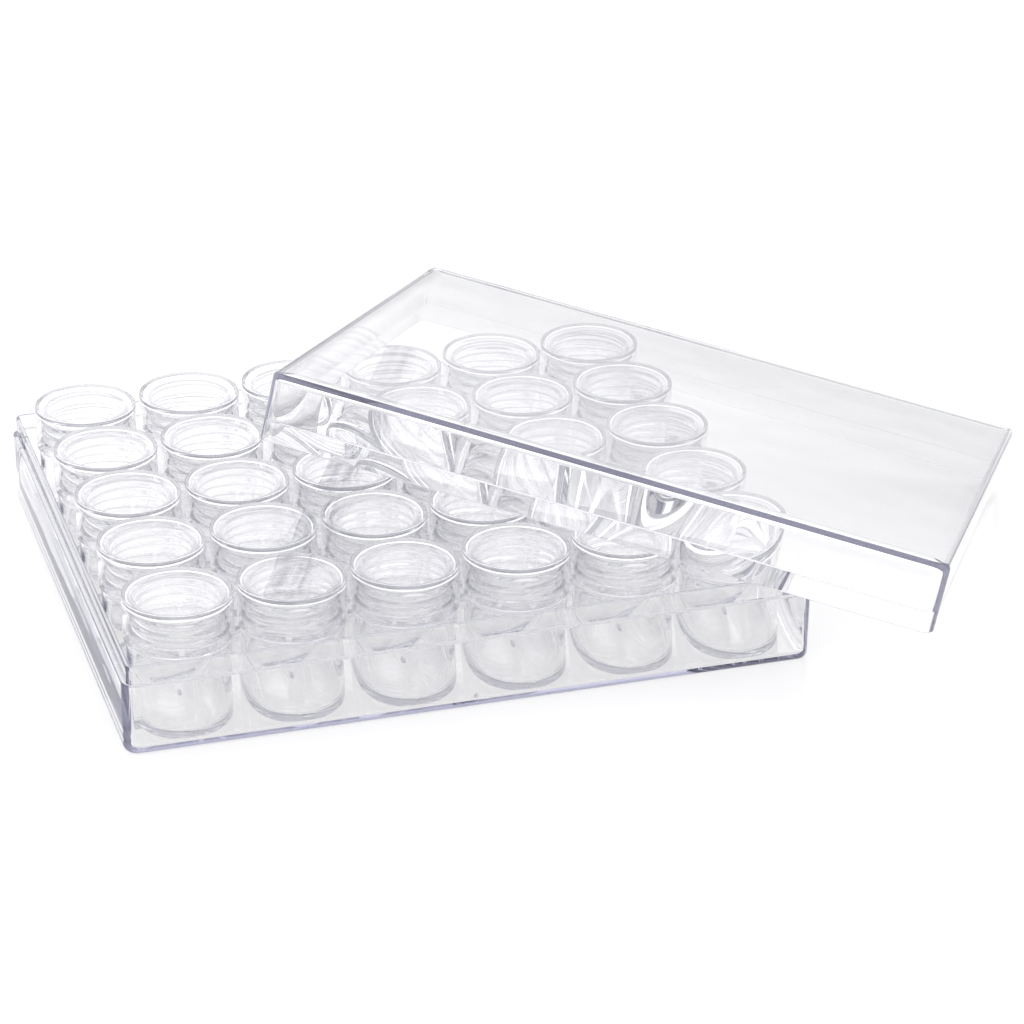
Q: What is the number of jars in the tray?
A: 30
